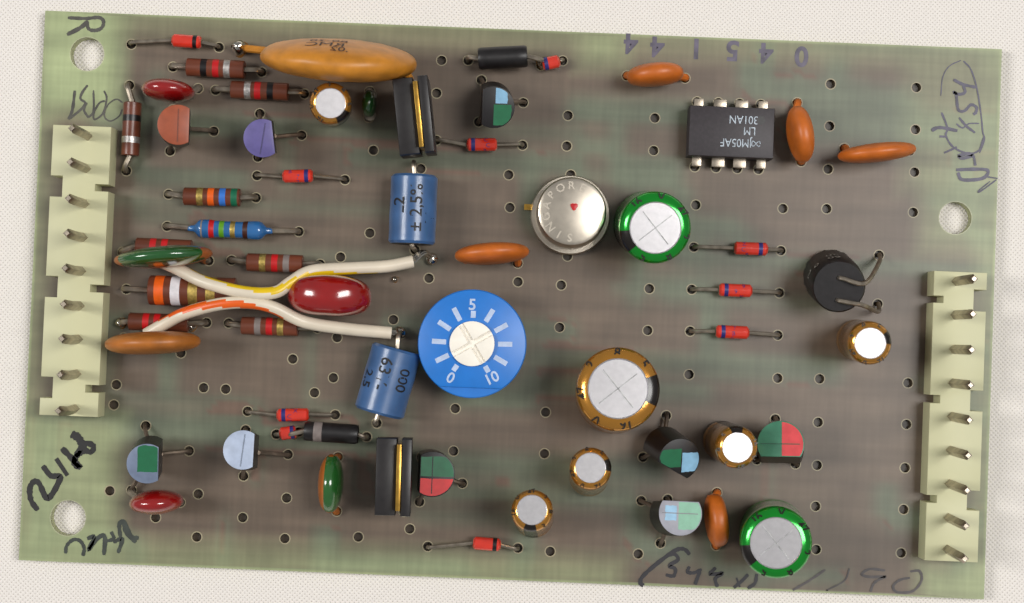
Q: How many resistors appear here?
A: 10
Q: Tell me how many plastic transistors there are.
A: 11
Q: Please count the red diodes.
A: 10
